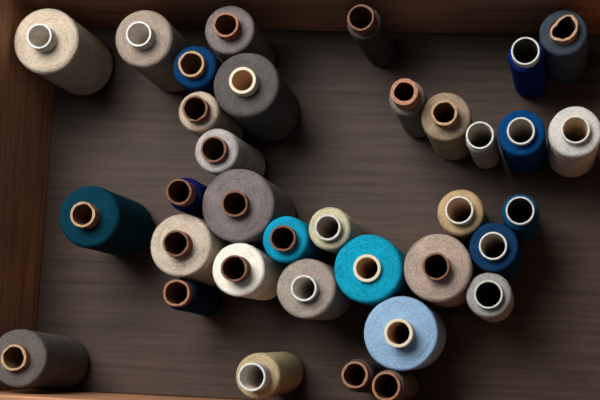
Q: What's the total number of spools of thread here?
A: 35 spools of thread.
